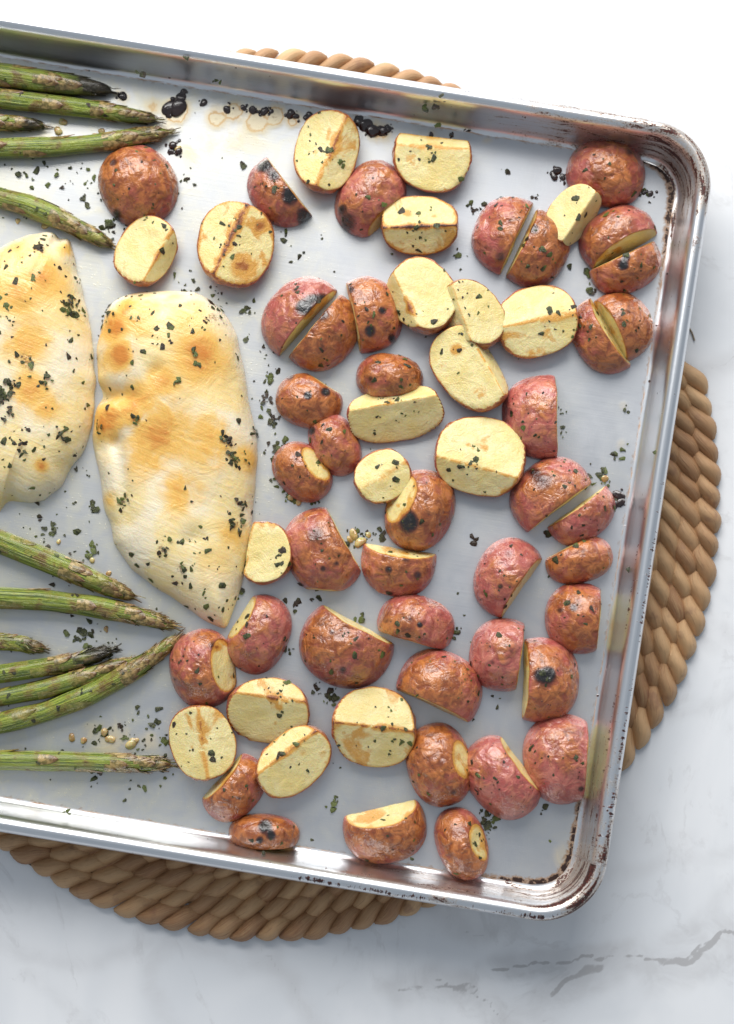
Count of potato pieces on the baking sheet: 58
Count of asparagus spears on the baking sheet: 12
